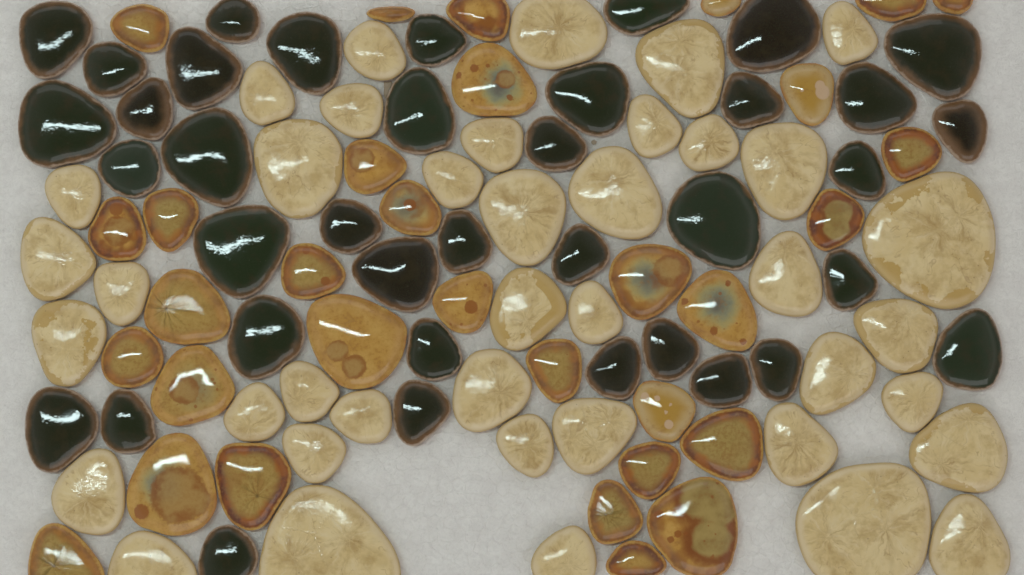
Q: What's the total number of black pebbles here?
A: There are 38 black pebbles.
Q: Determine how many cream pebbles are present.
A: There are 40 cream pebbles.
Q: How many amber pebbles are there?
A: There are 32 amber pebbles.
